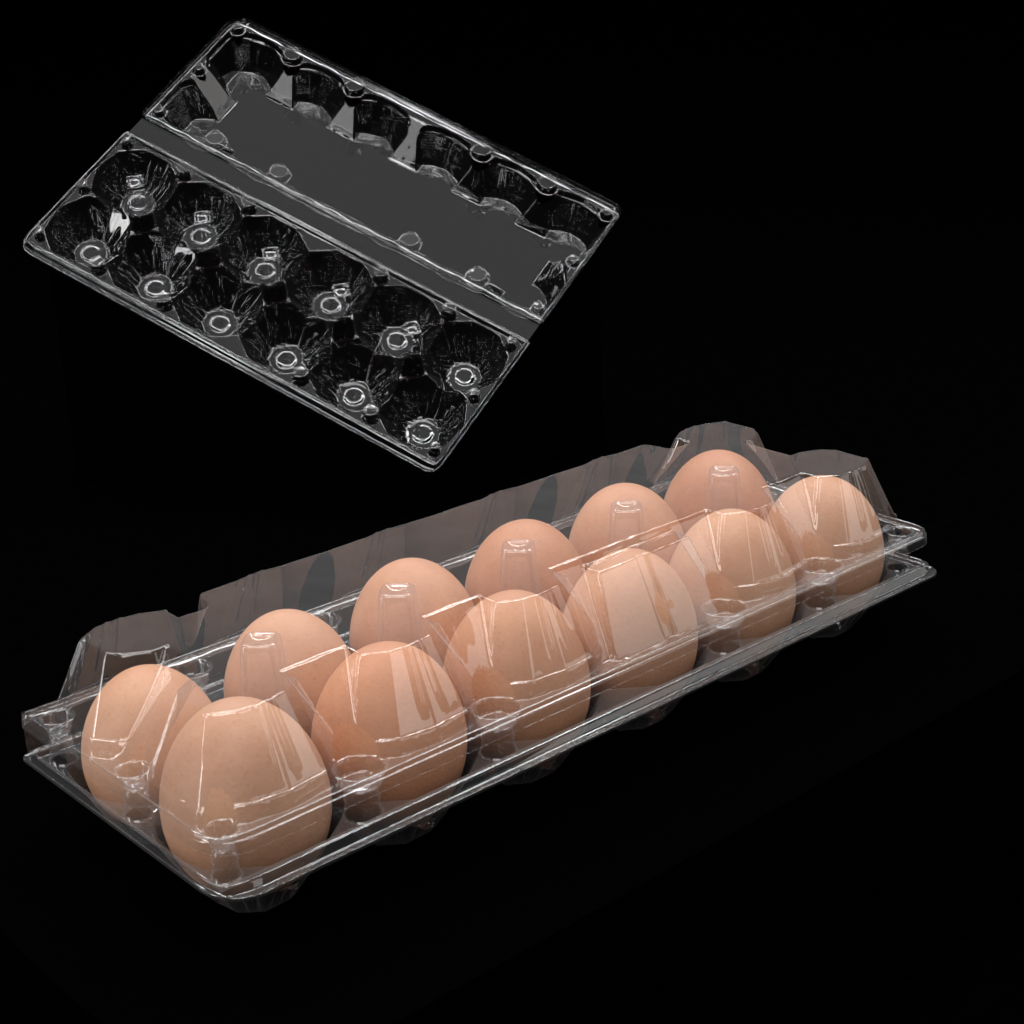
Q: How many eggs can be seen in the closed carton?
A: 12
